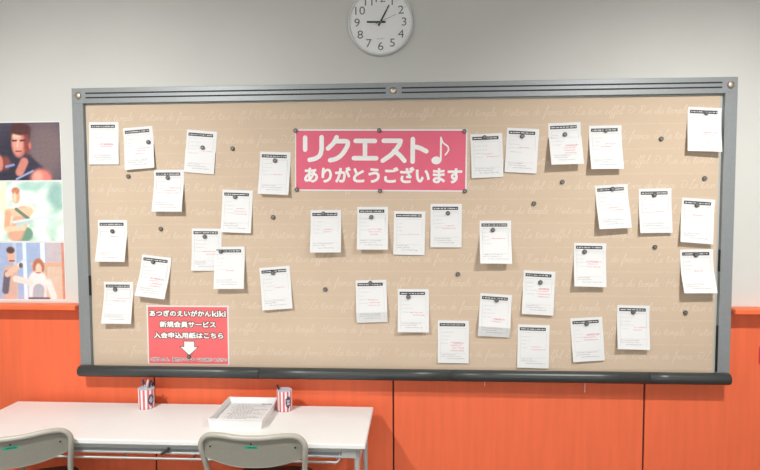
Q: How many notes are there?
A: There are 35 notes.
